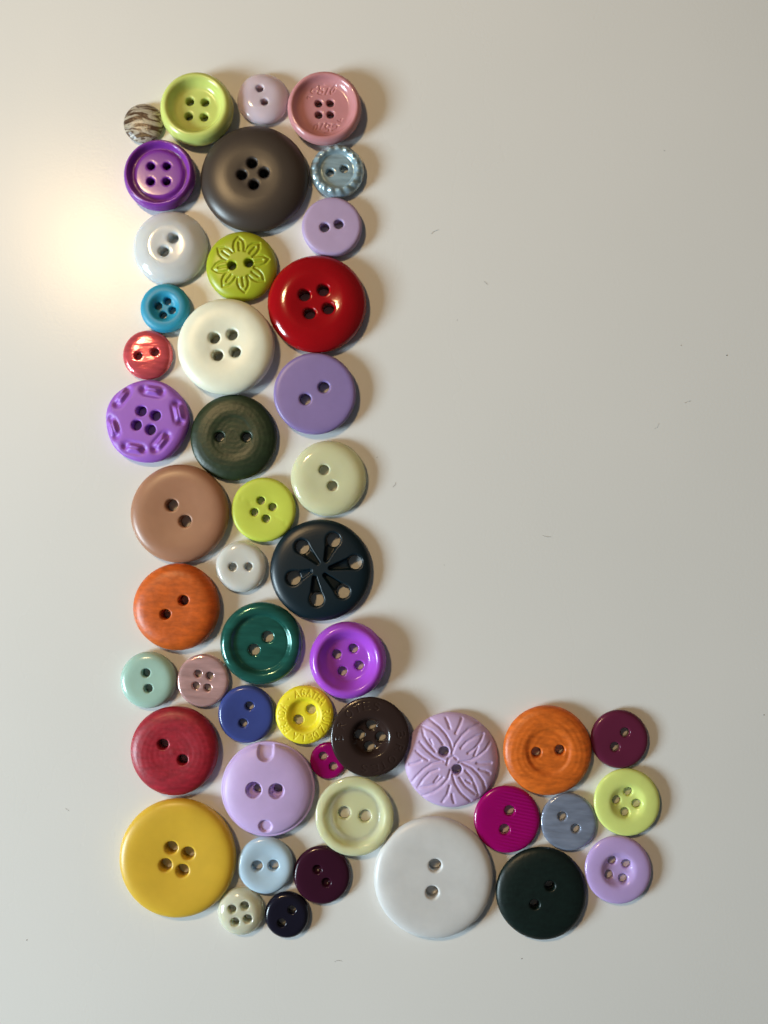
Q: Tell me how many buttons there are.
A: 48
